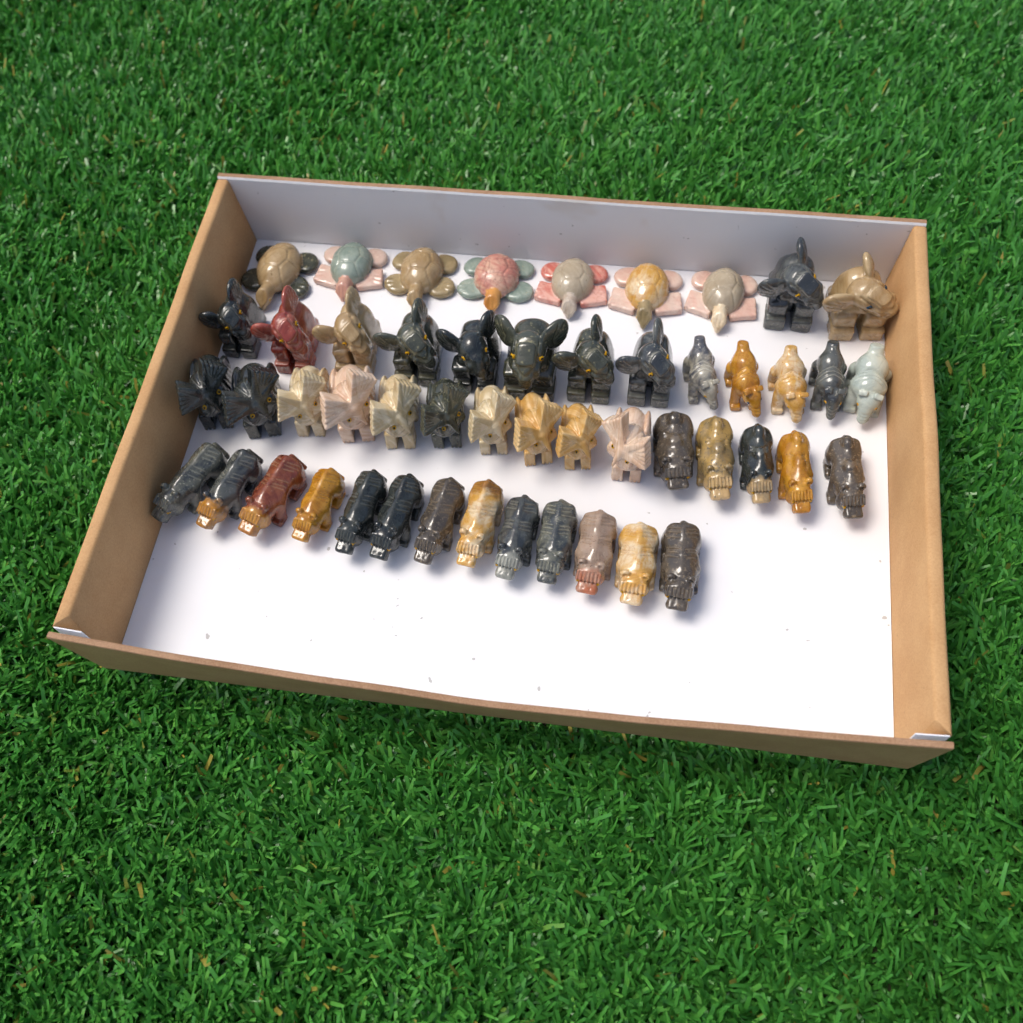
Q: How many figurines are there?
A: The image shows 50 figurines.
